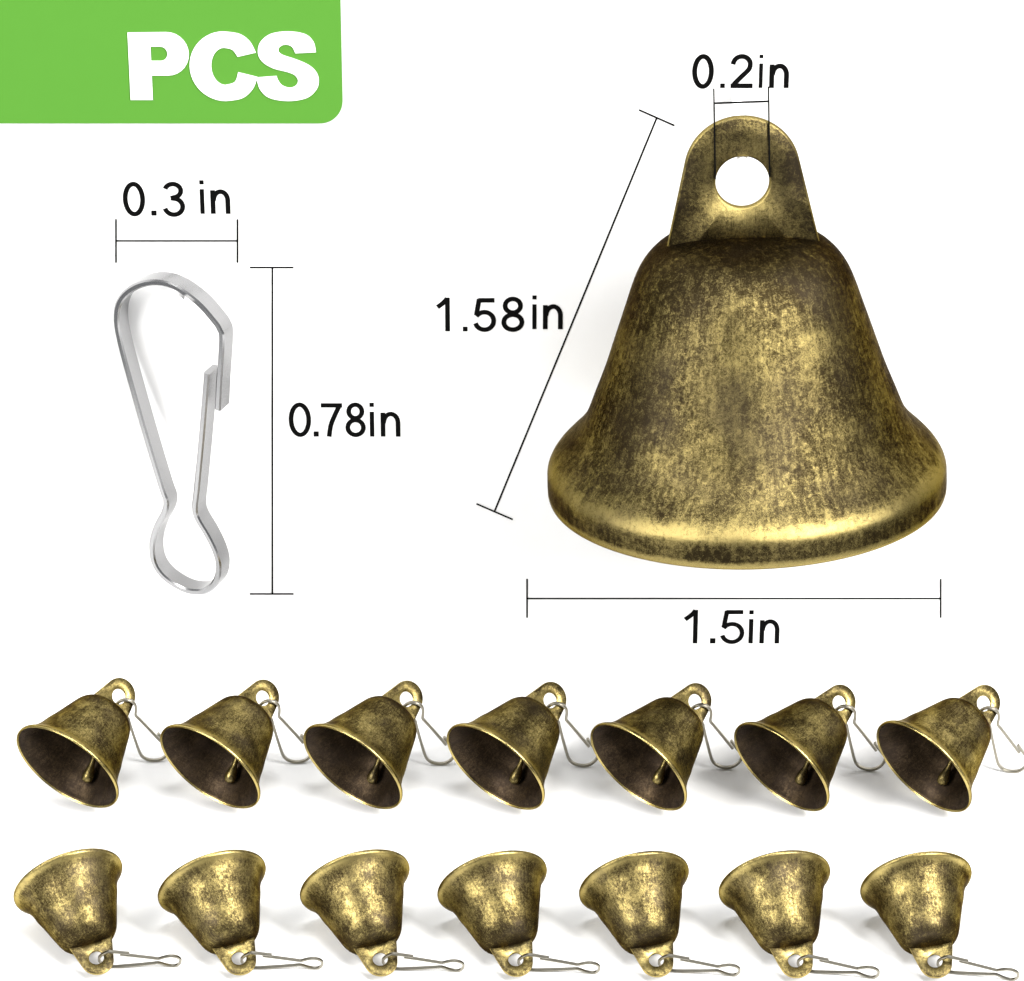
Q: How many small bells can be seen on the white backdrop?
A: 14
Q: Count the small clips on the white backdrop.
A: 14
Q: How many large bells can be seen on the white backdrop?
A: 1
